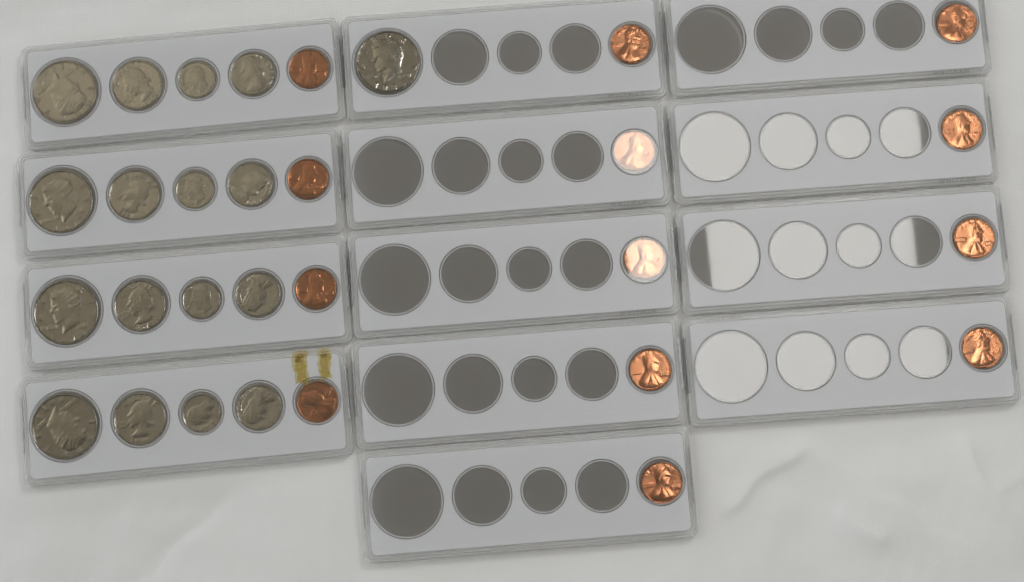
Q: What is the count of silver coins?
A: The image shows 17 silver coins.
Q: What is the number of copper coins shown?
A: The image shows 13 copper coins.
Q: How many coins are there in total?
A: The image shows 30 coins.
